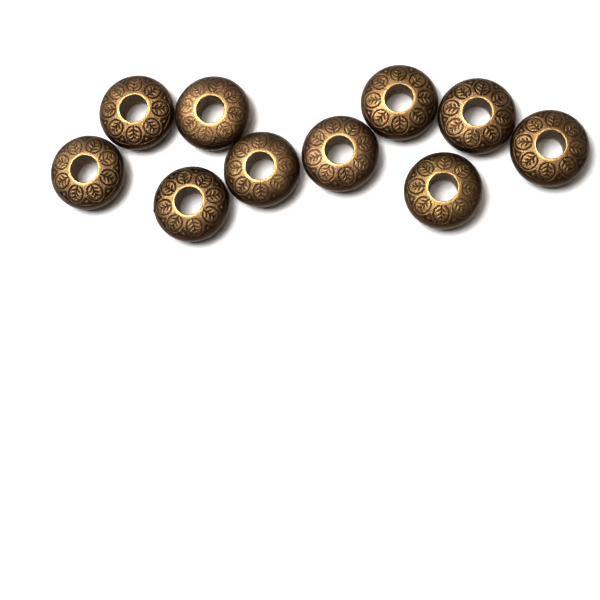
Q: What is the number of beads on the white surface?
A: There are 10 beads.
